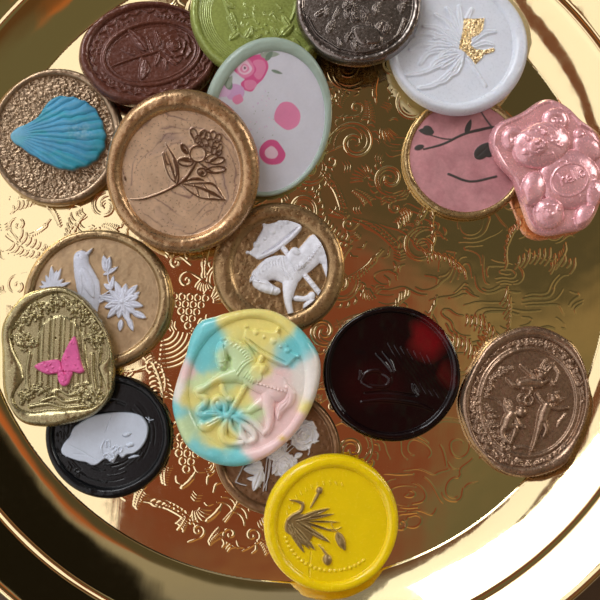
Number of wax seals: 18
